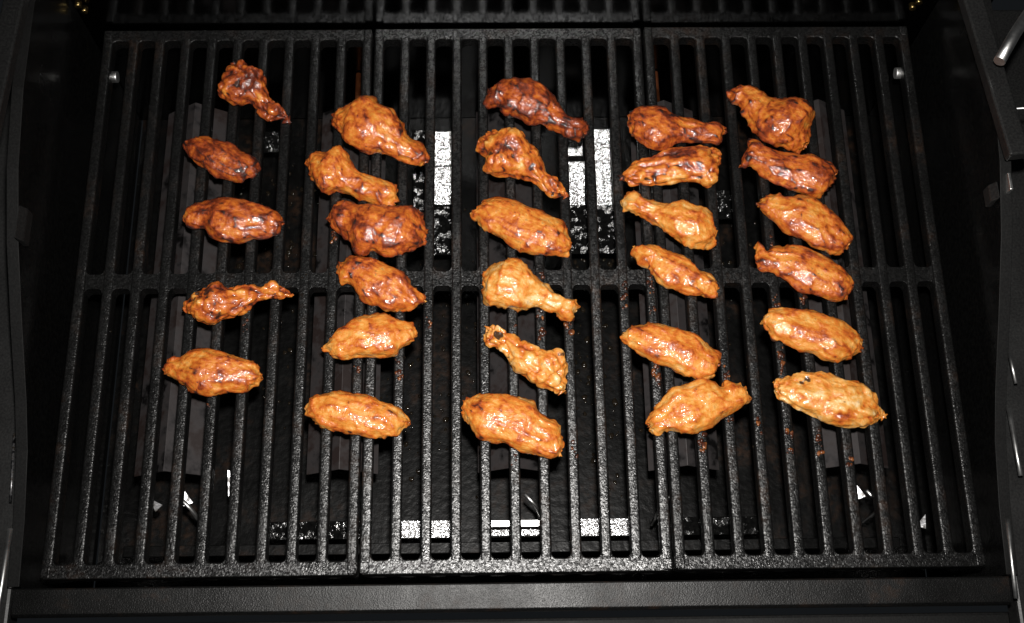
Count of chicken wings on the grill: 29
